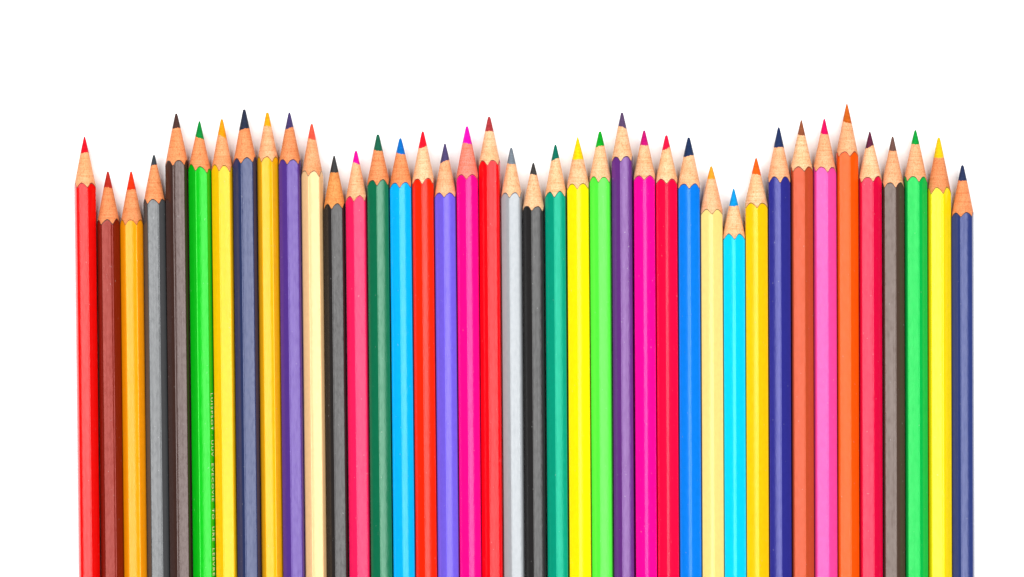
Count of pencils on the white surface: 40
